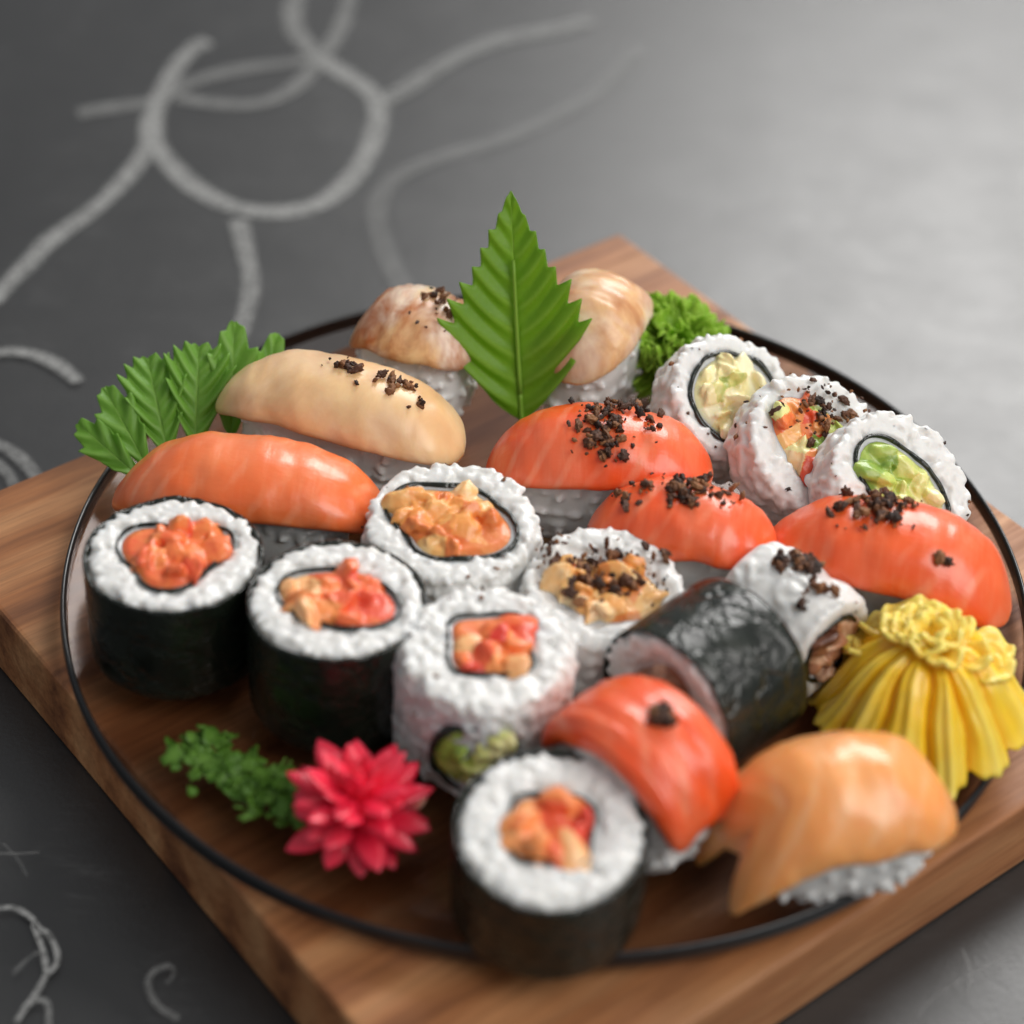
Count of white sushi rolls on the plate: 7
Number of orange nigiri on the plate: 6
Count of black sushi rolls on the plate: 4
